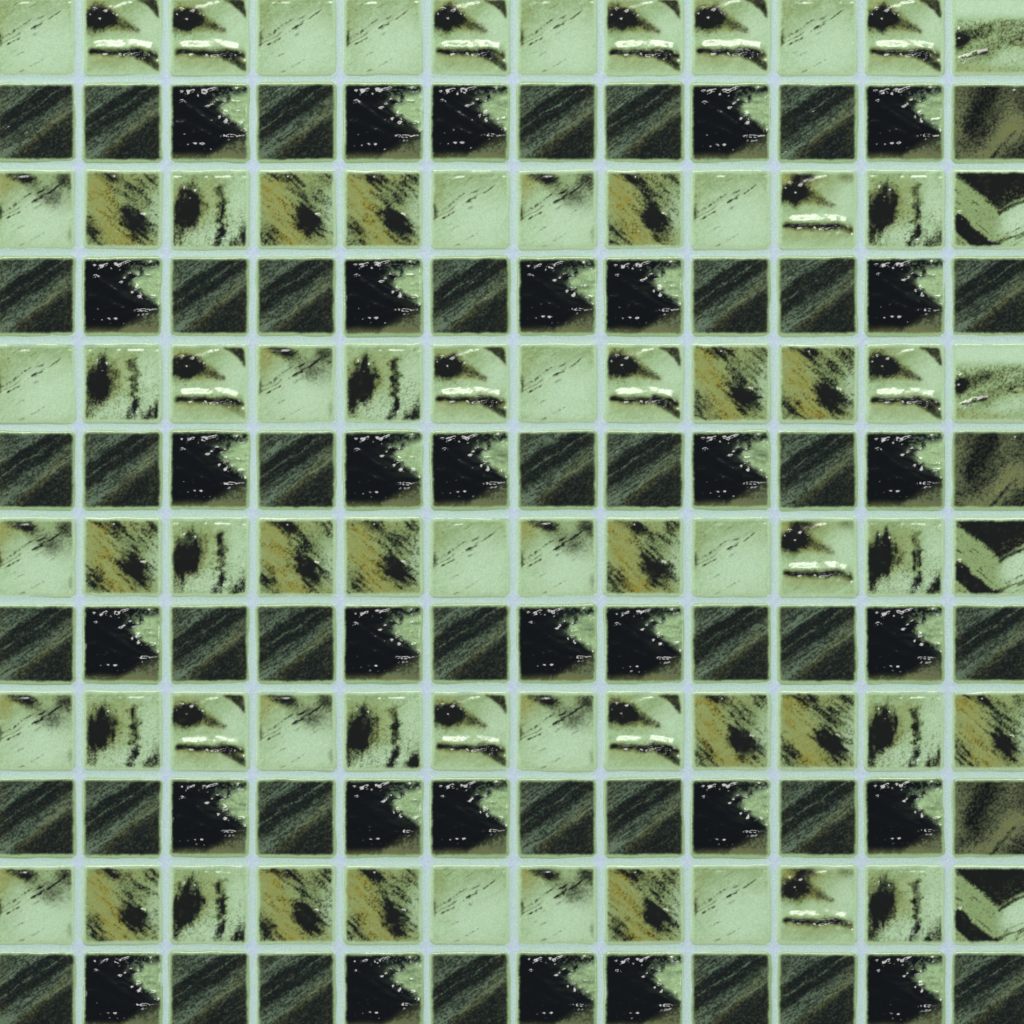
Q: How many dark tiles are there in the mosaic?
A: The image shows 72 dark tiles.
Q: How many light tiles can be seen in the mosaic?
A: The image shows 72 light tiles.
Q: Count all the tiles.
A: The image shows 144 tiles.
